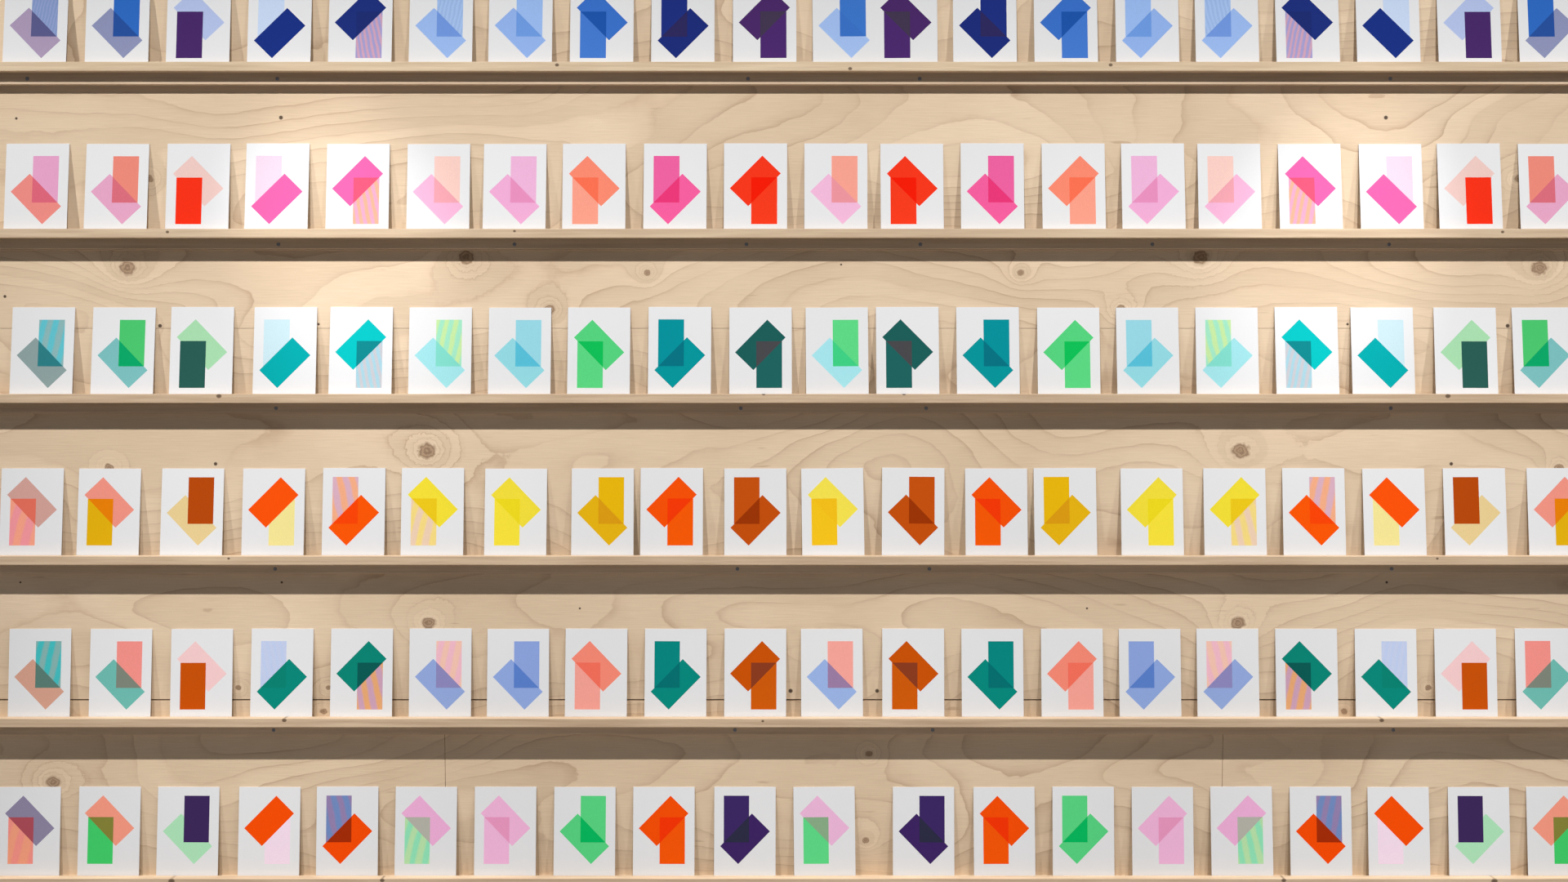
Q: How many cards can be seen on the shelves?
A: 120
